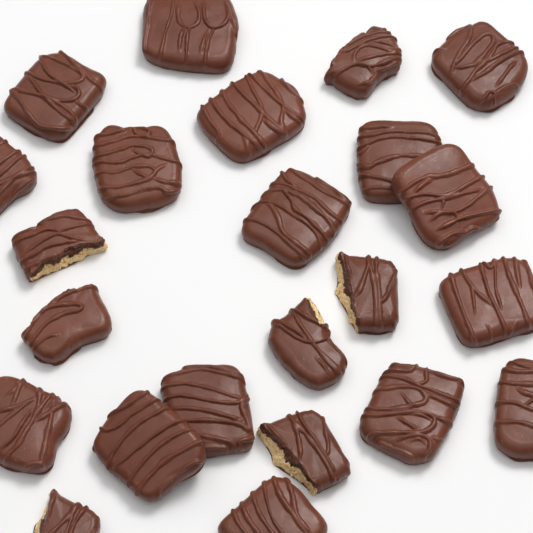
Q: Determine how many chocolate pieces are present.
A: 23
